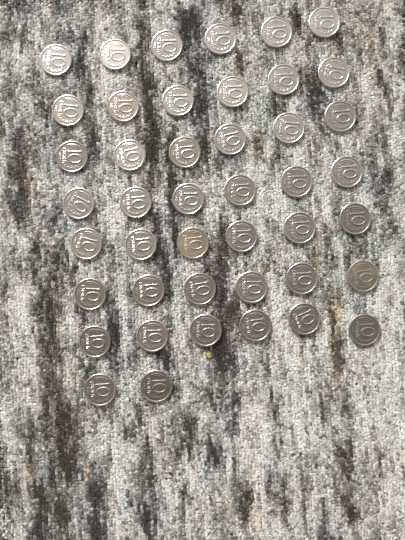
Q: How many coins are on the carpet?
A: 44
